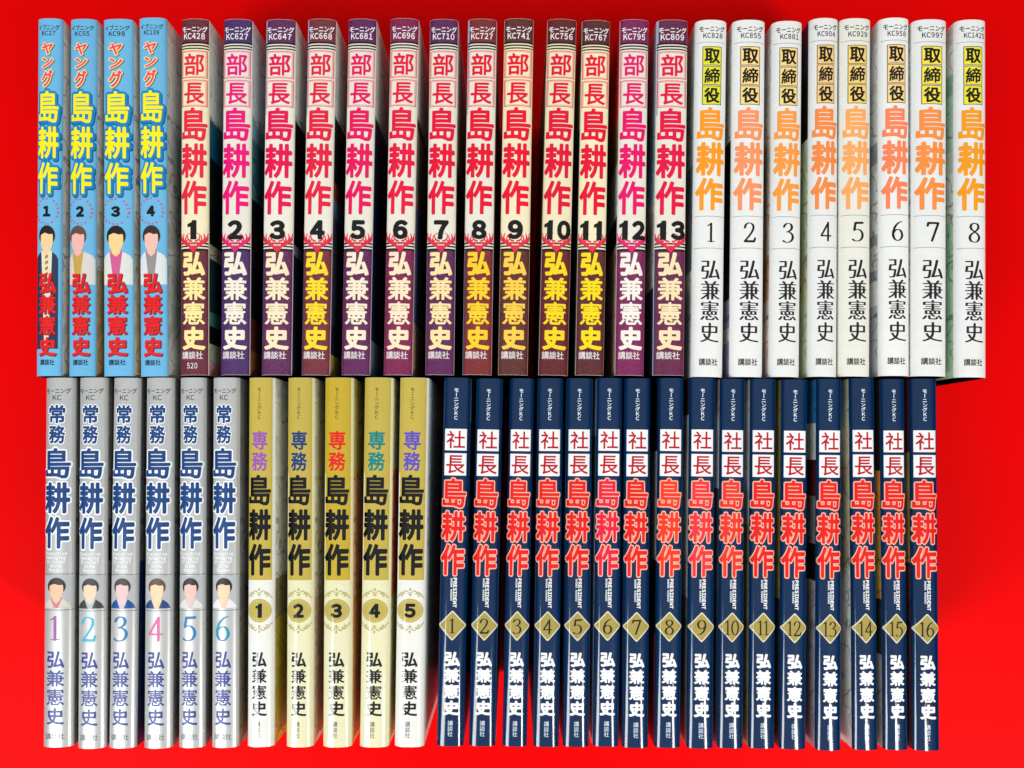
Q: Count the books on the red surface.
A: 52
